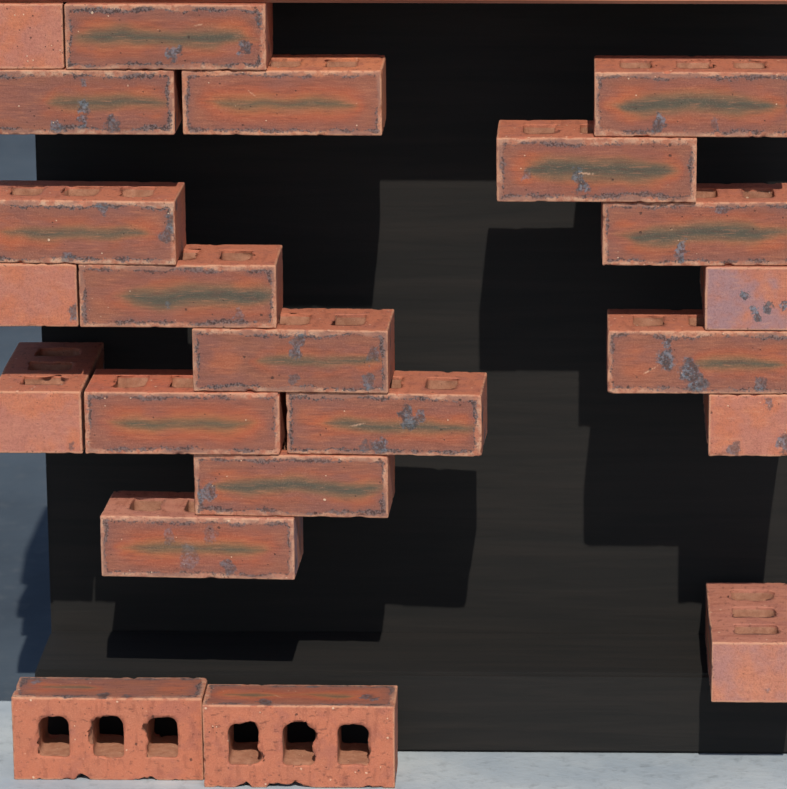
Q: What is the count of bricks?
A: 22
